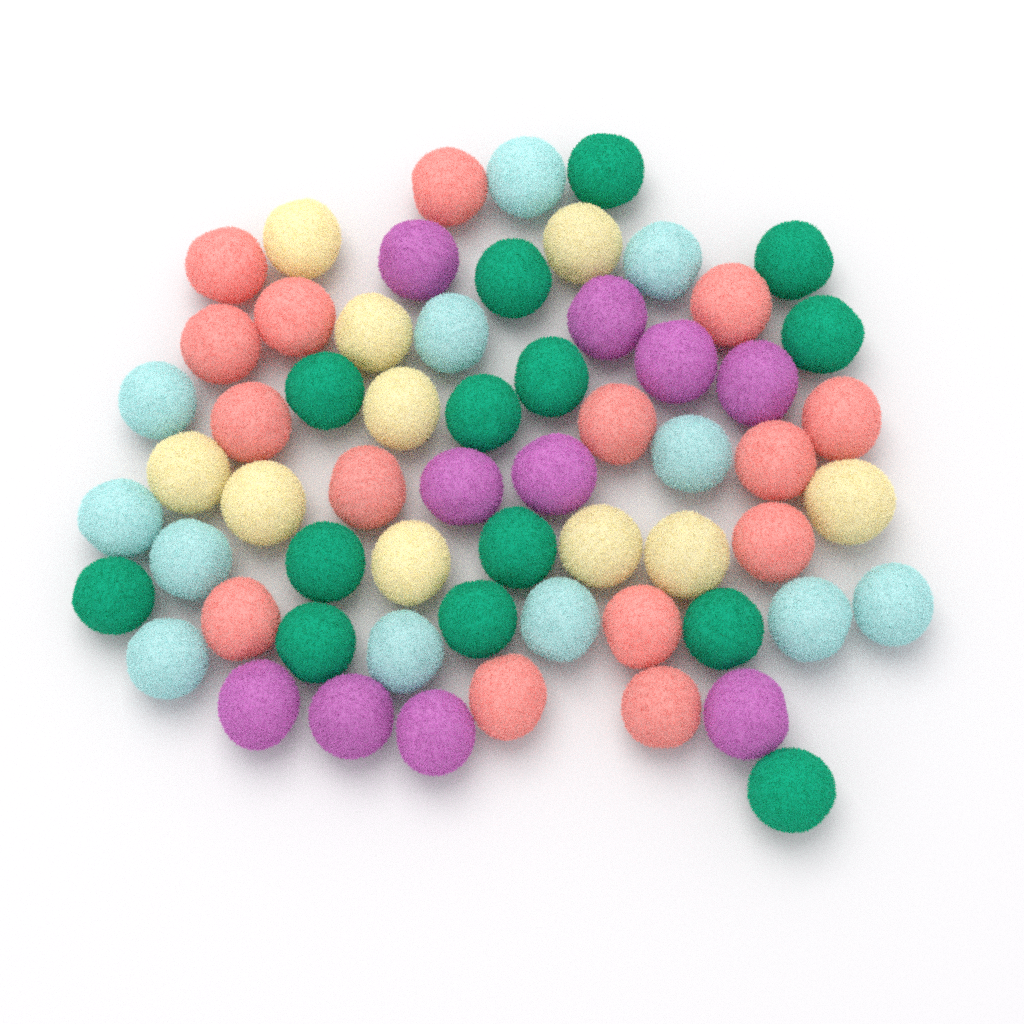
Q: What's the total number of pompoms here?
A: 61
